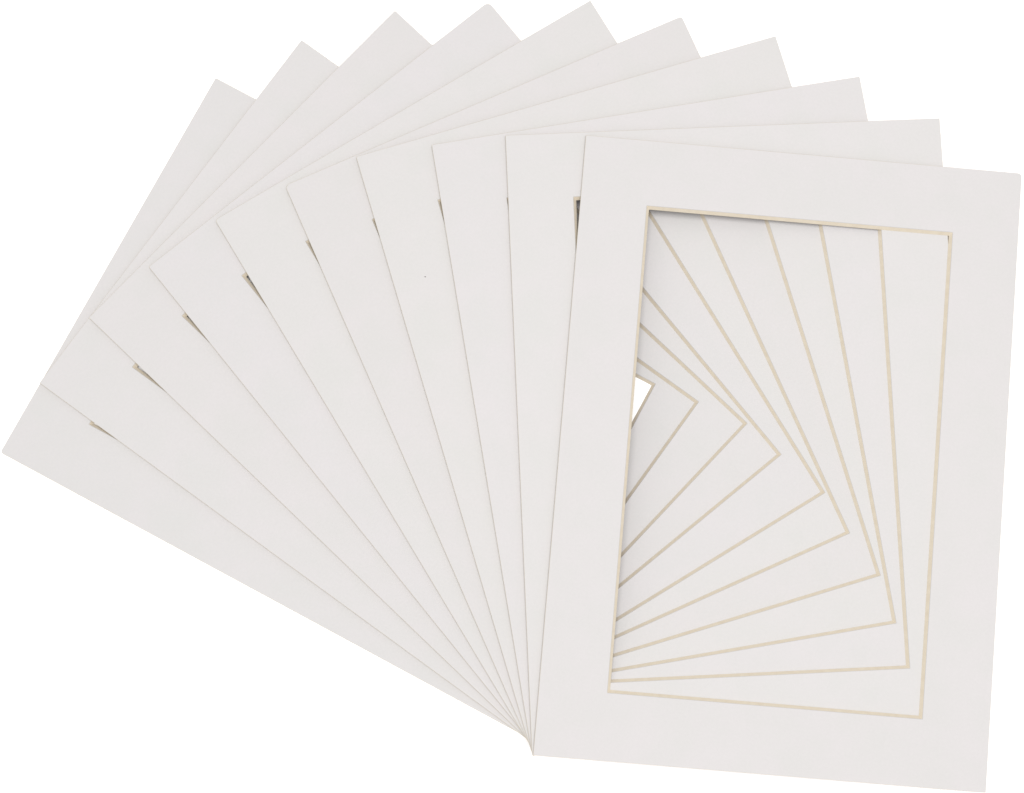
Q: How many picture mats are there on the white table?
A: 10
